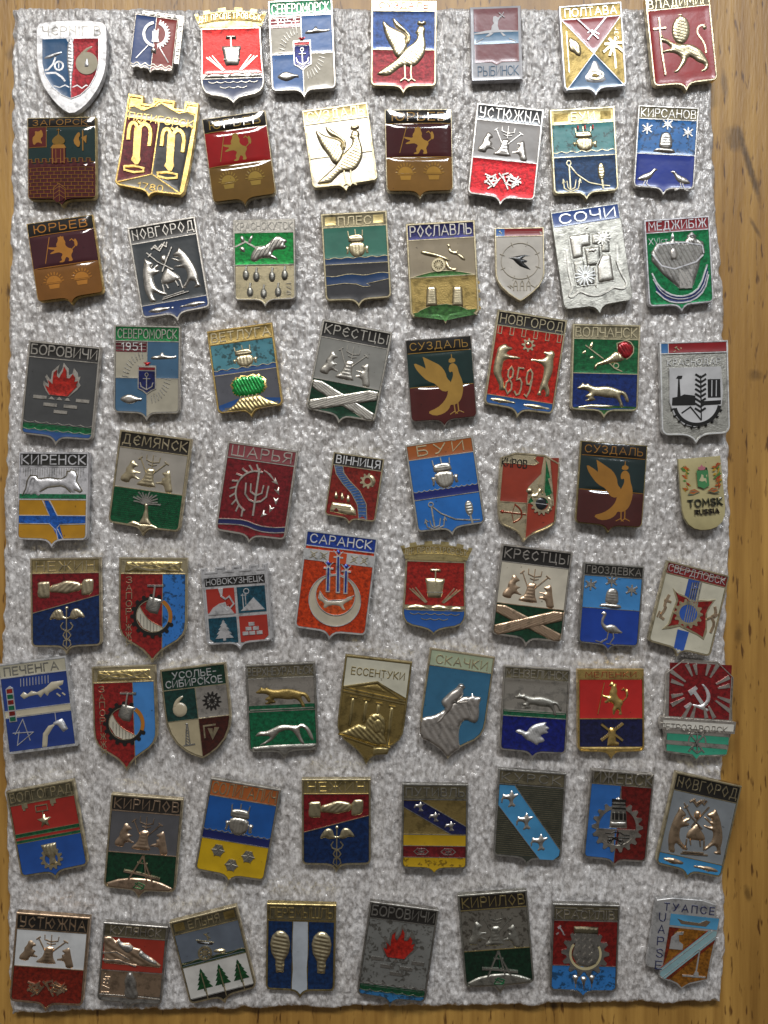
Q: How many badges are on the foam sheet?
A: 73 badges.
